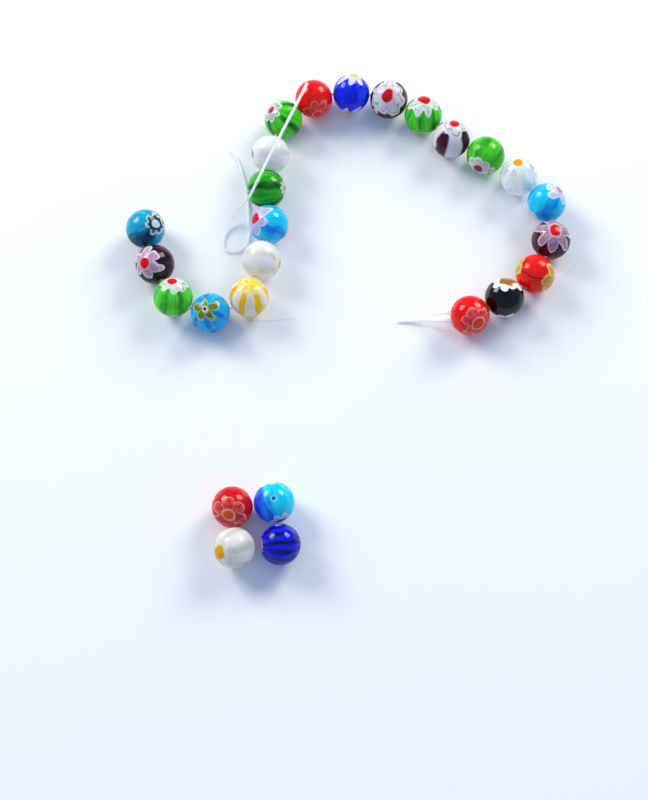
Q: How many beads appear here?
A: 26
